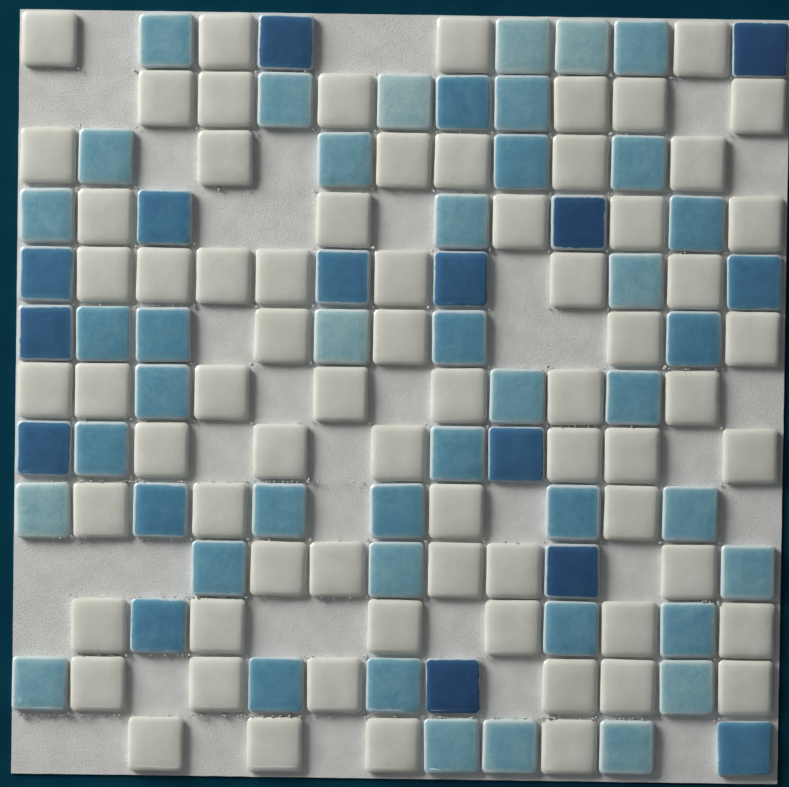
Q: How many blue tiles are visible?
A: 59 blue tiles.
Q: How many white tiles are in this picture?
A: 70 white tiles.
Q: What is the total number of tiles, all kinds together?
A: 129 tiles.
